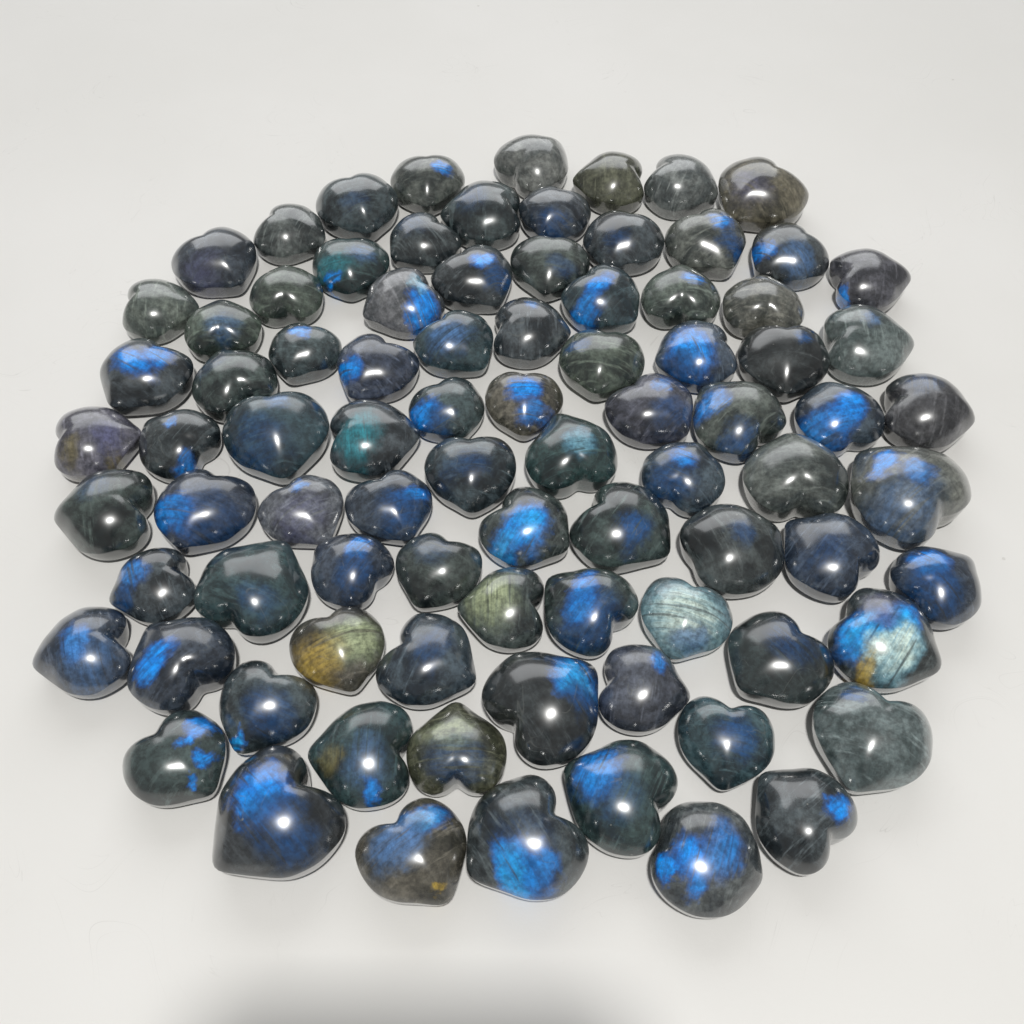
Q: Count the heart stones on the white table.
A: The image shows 86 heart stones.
